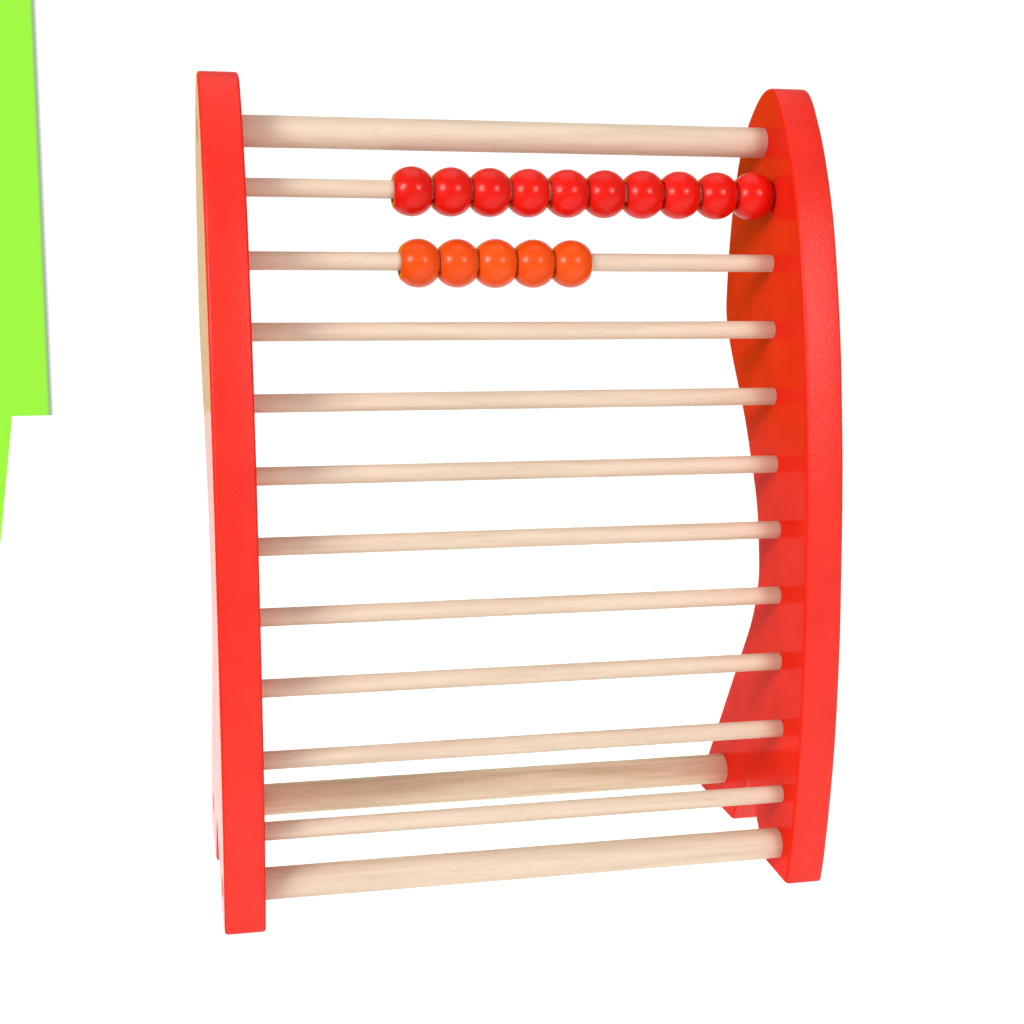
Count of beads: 15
